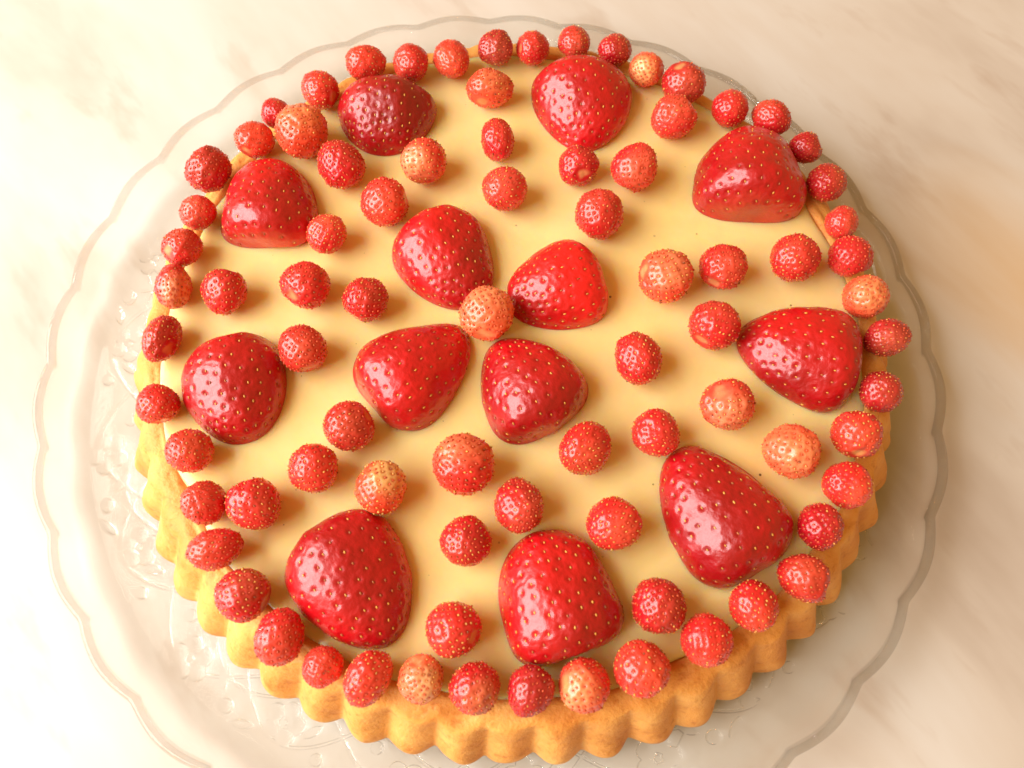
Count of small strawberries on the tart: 81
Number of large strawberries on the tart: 13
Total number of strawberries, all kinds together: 94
